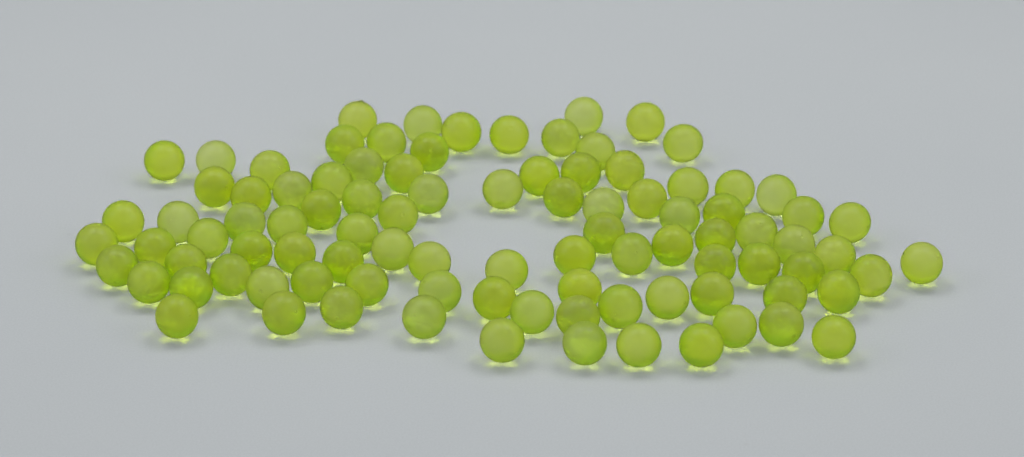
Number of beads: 95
